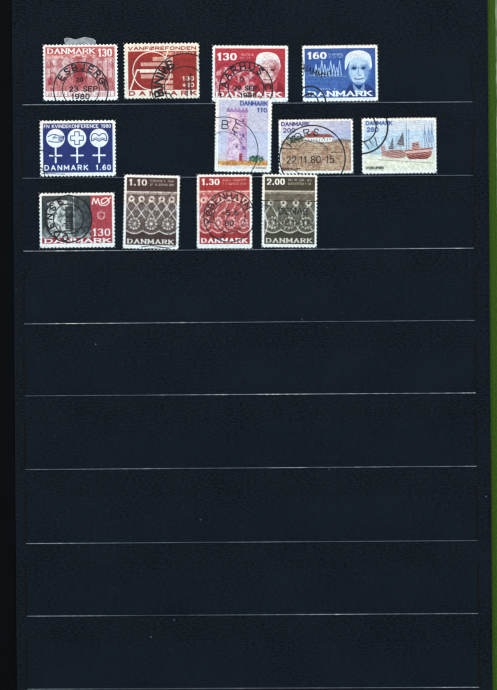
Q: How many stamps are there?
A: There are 12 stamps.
